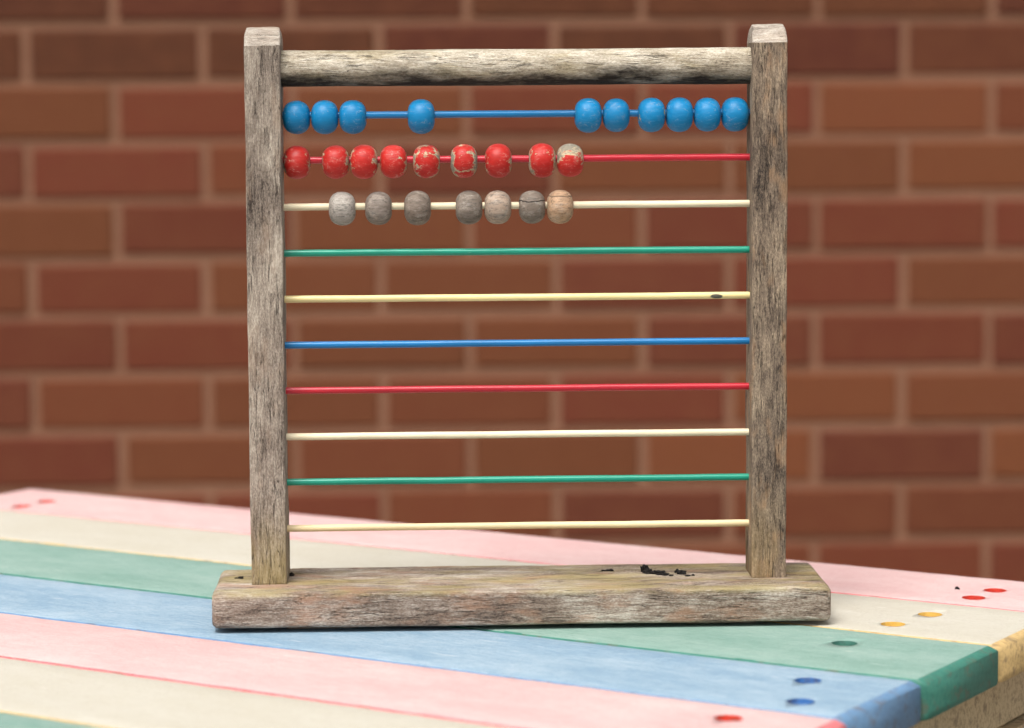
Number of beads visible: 26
